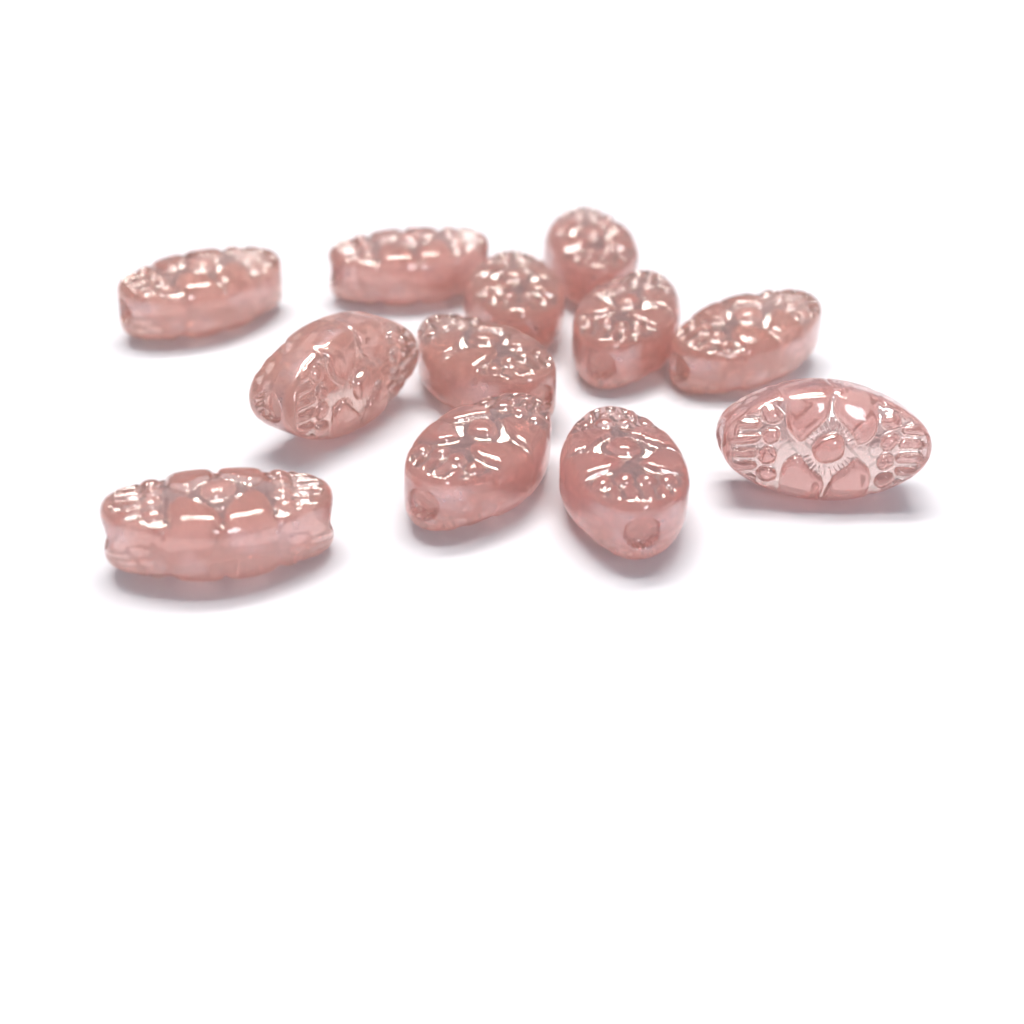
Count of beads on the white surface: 12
